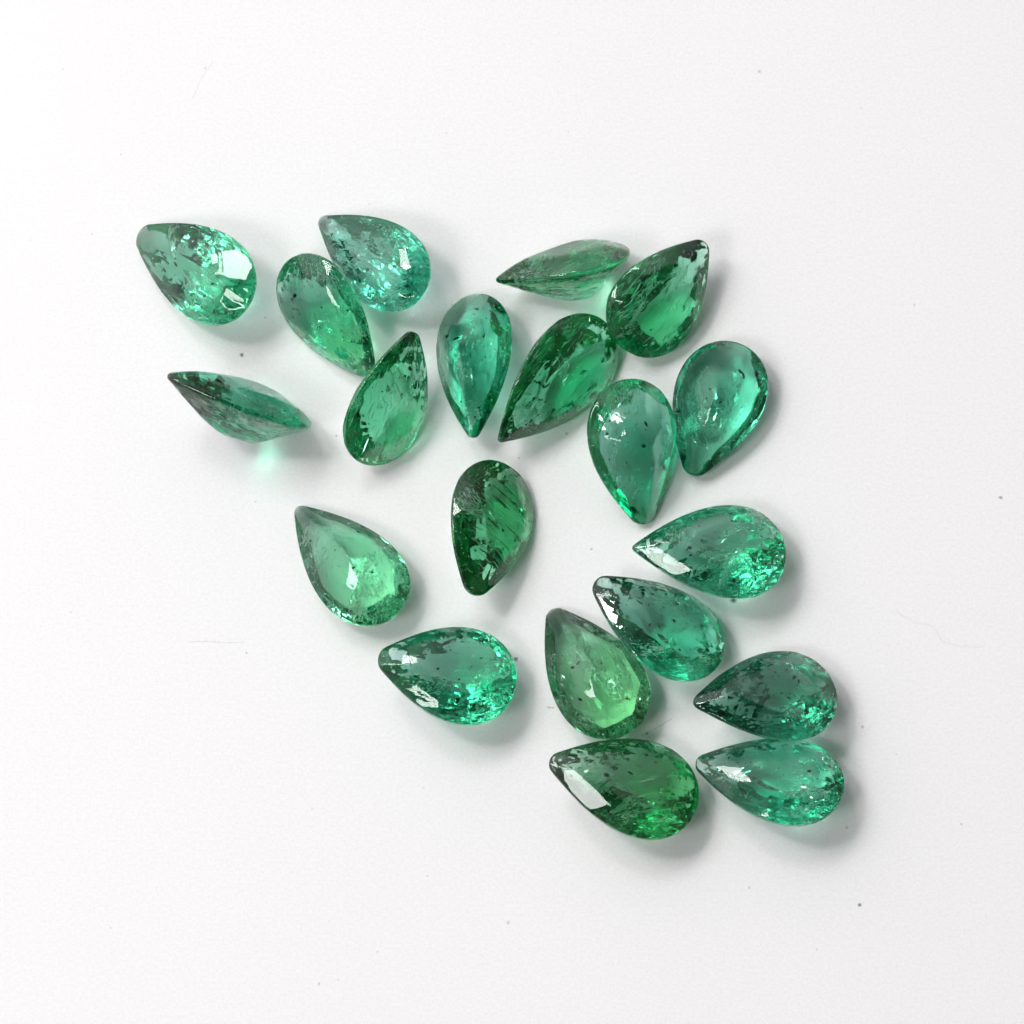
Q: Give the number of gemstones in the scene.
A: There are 20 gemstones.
